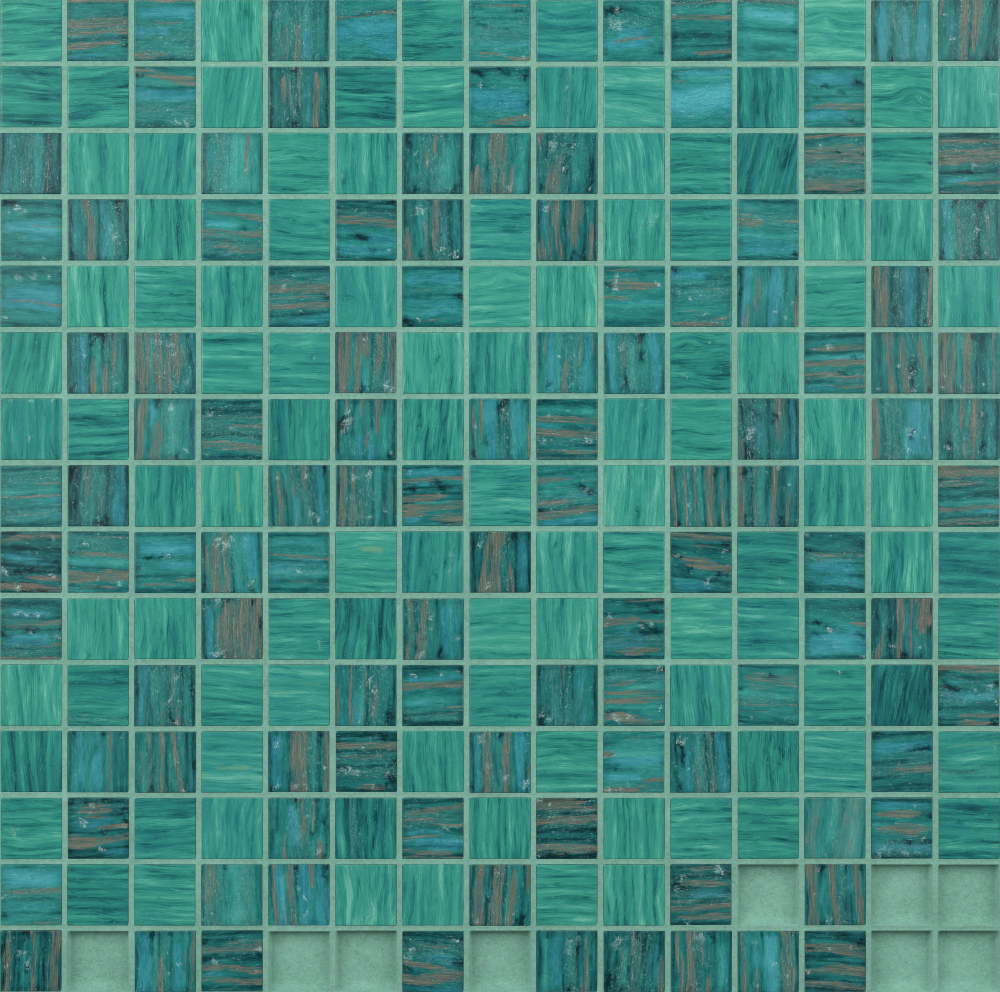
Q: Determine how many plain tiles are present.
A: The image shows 104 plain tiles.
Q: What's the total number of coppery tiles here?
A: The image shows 112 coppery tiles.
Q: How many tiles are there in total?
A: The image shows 216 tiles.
